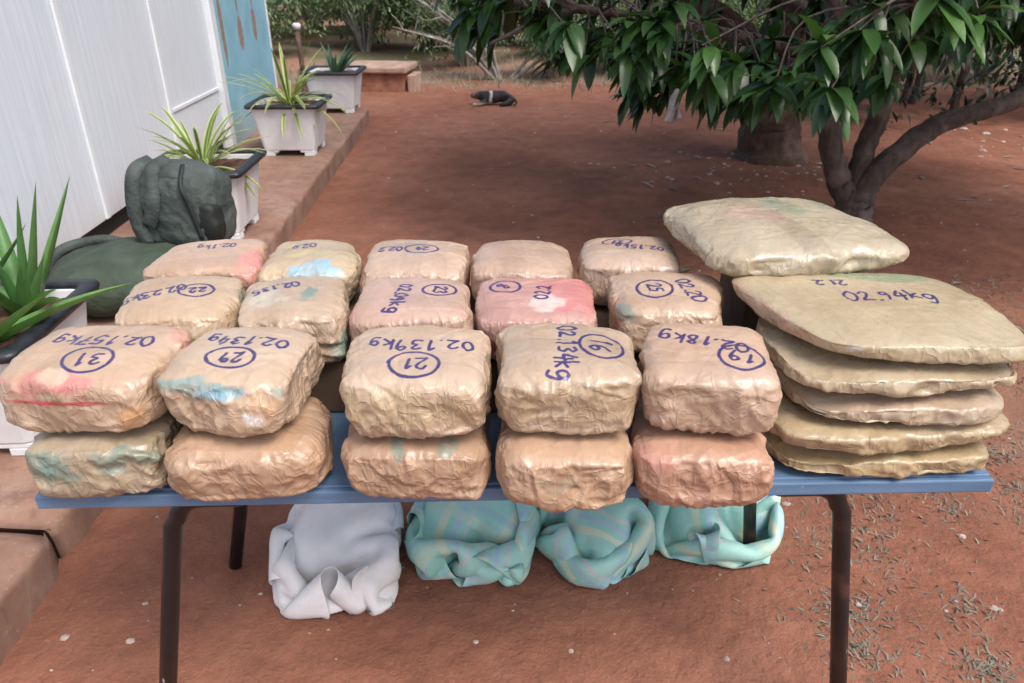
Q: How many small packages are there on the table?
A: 20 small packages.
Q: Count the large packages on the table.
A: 6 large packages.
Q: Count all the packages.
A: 26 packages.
